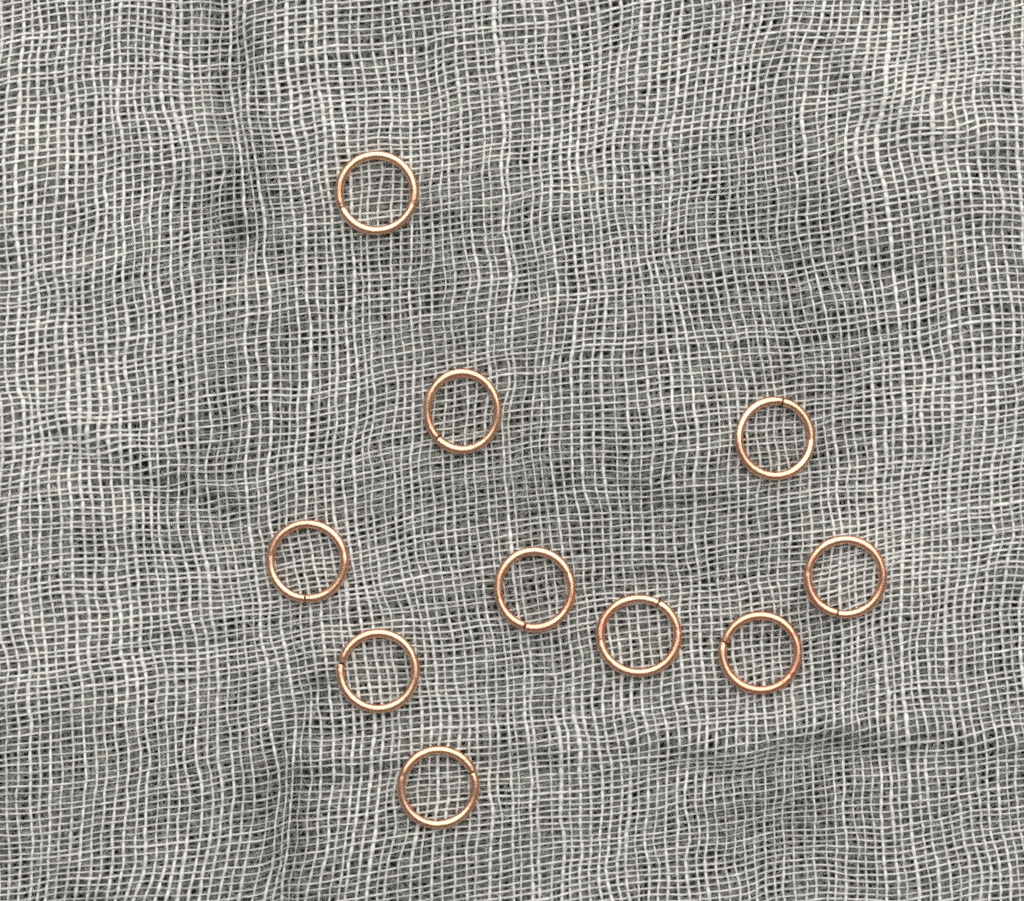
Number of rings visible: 10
